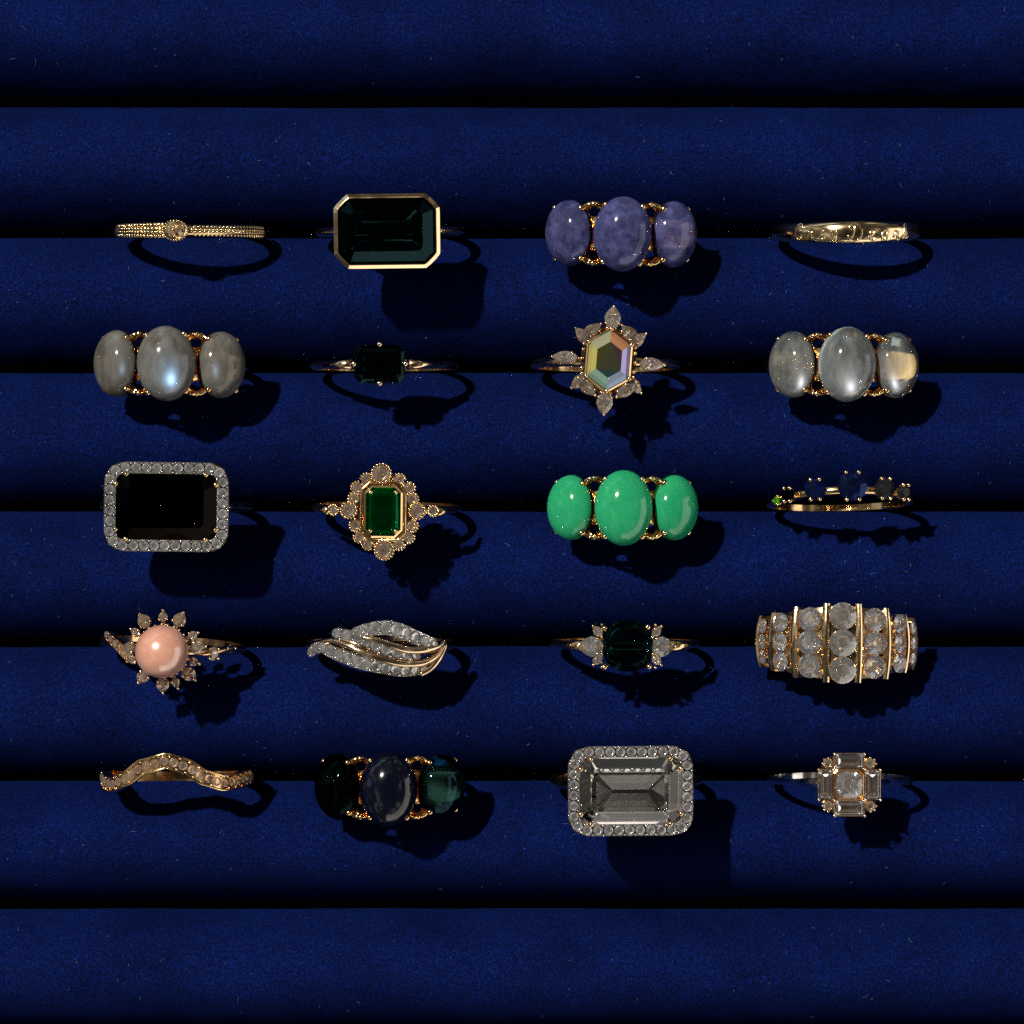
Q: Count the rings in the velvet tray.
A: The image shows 20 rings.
